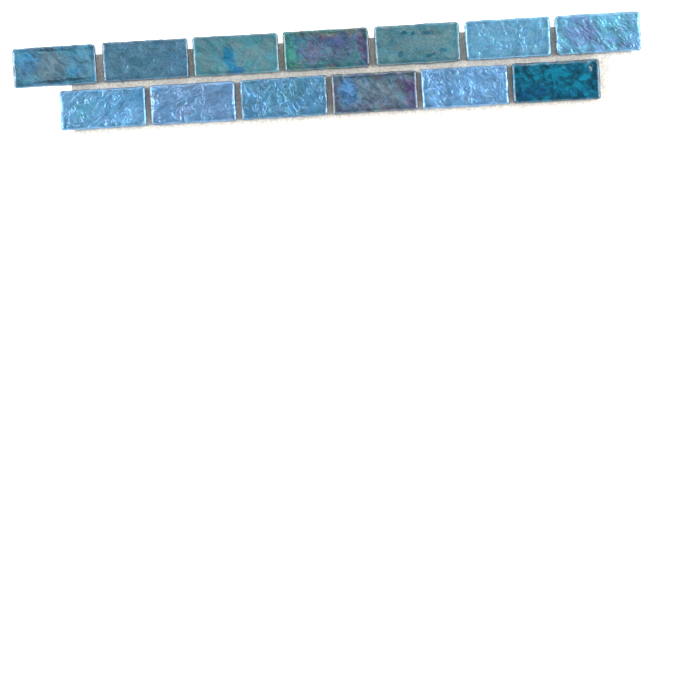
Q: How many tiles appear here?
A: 13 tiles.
